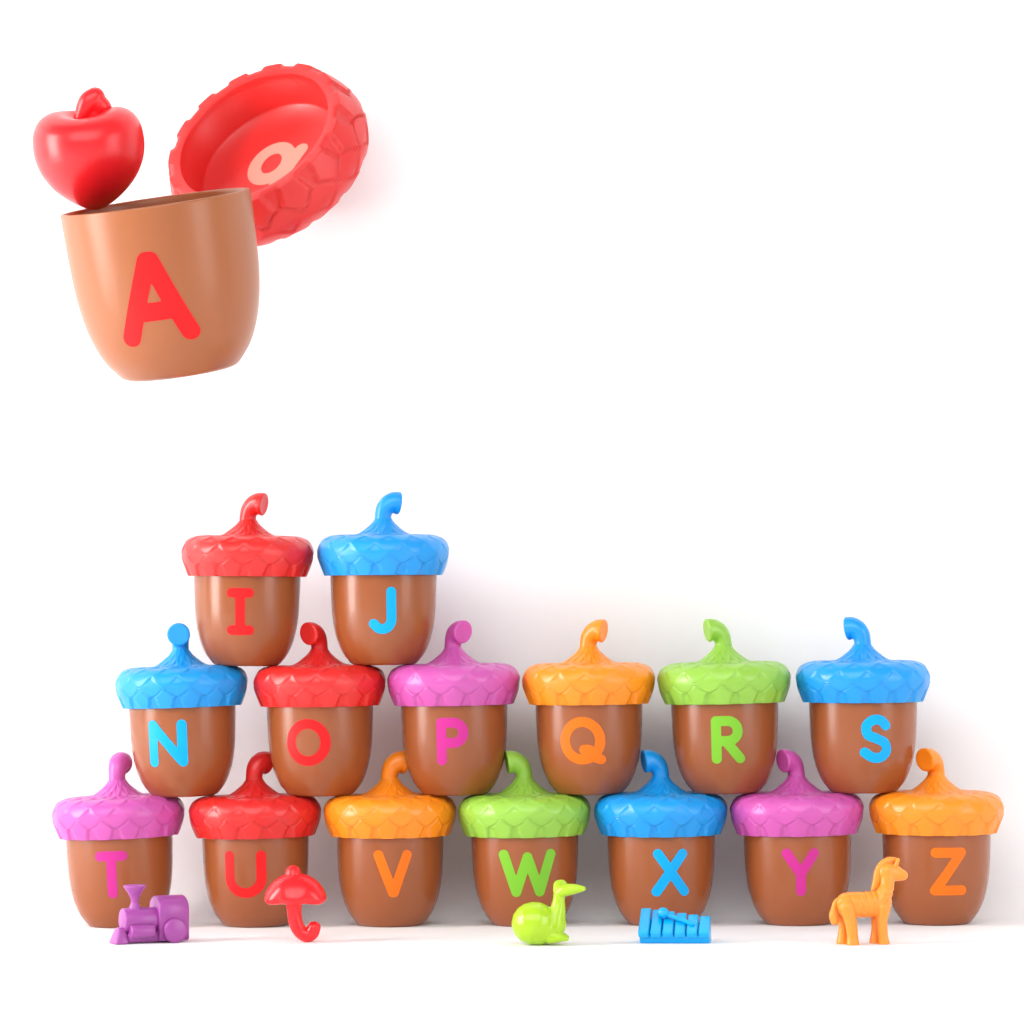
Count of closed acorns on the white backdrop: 15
